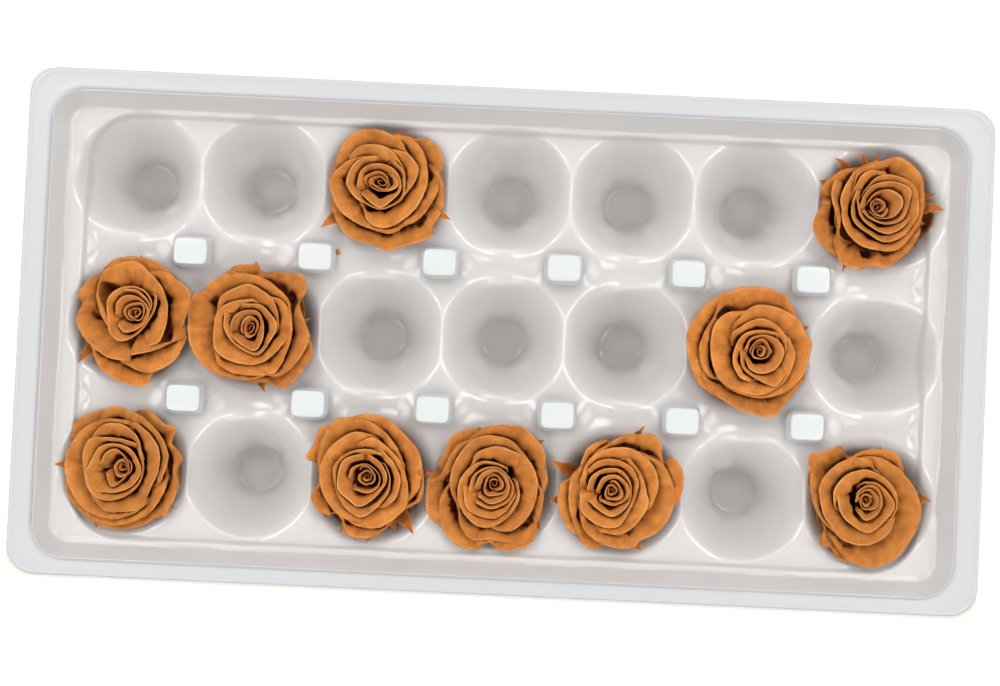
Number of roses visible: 10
